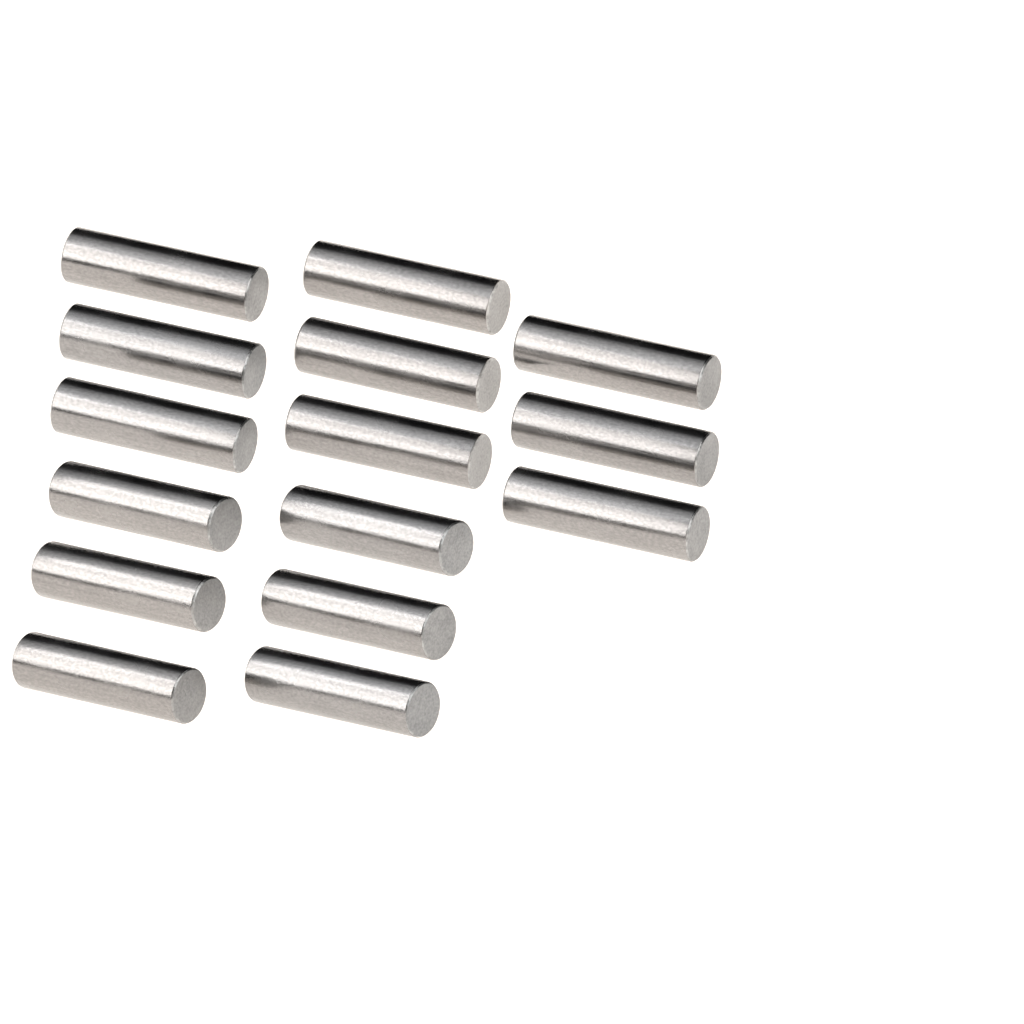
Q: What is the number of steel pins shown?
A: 15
